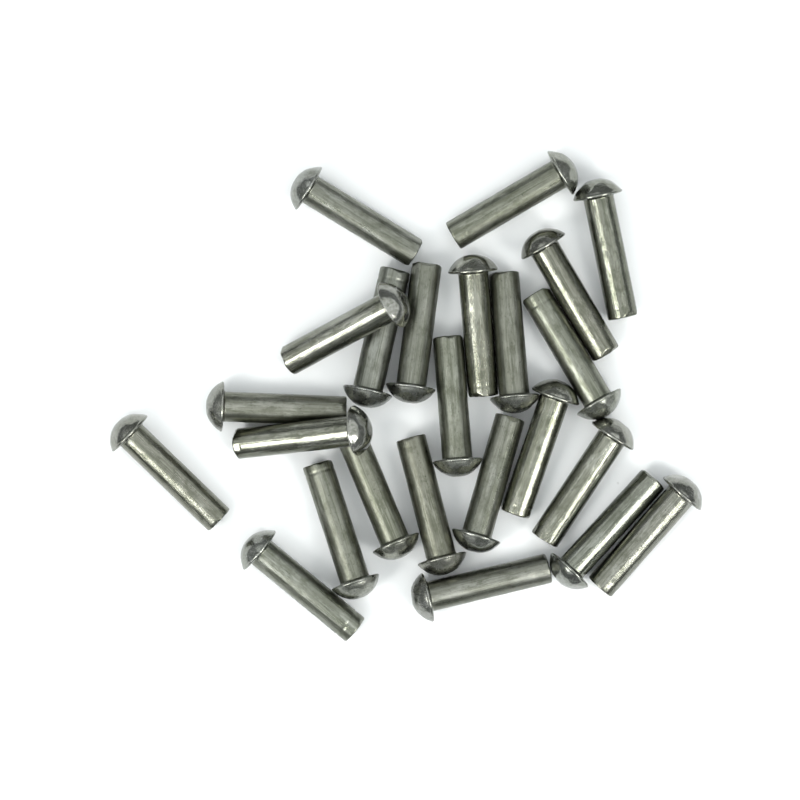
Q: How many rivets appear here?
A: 24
